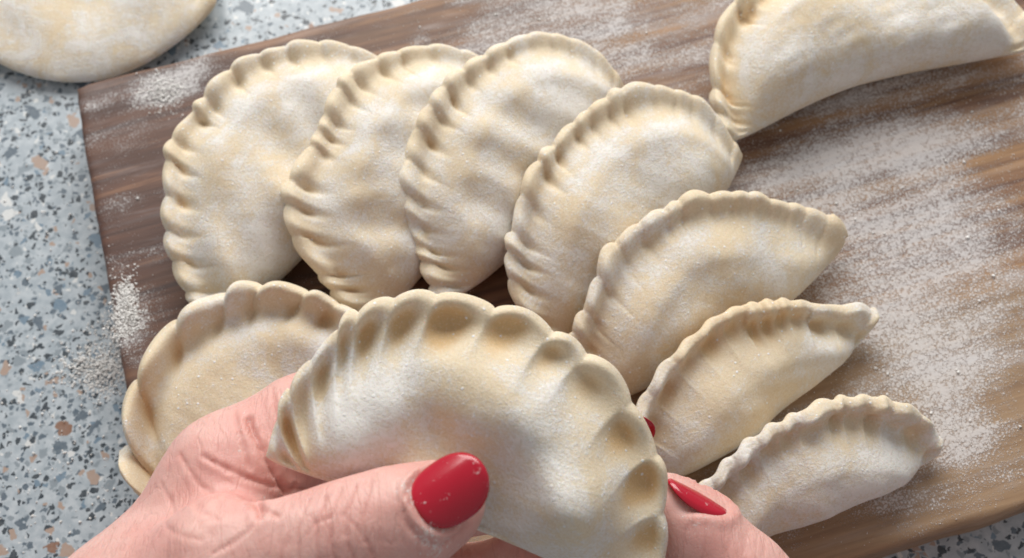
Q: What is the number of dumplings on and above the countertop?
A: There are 11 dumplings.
